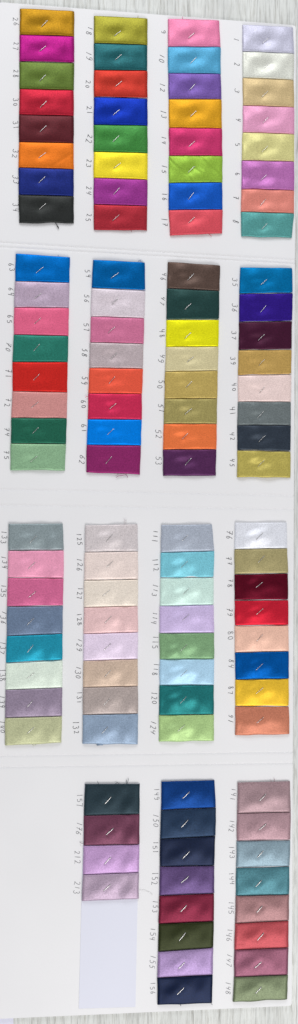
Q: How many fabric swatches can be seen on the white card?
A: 116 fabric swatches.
